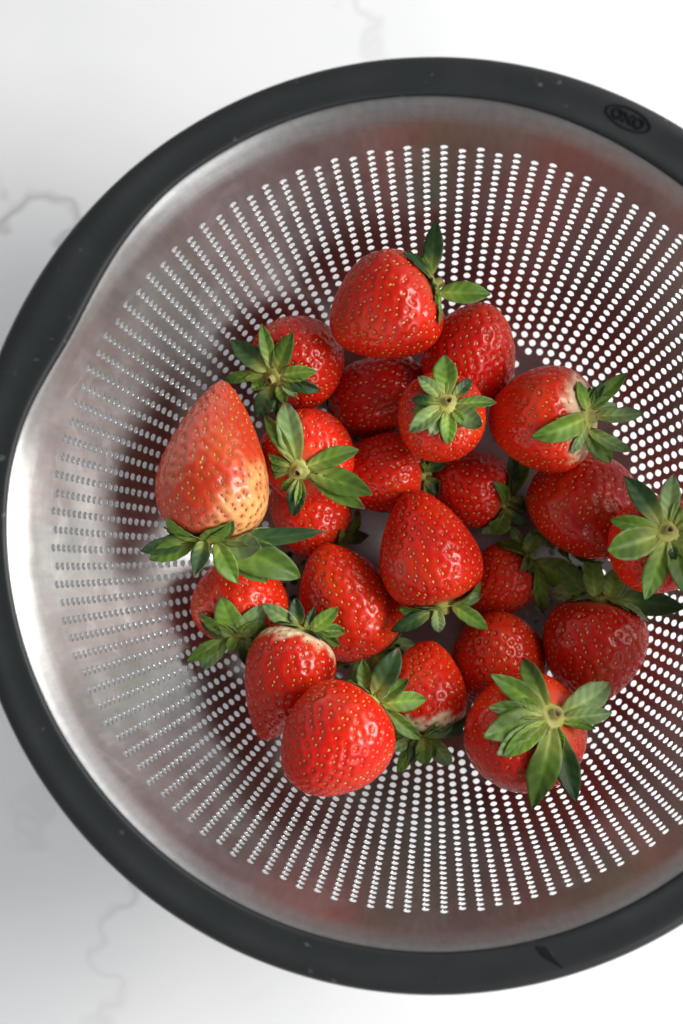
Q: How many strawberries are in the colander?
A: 23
